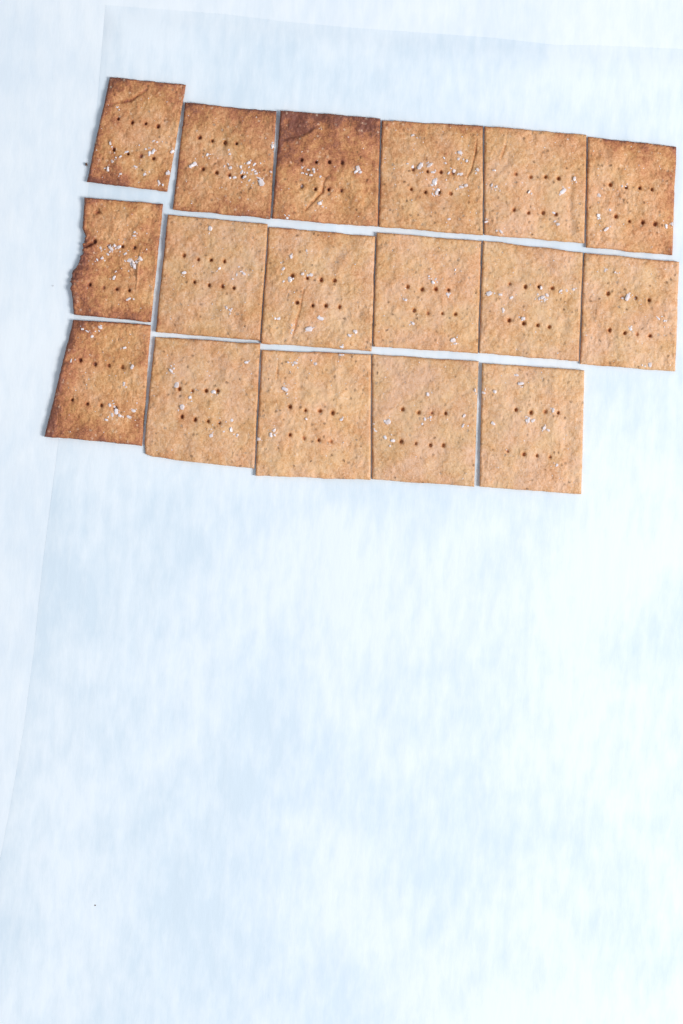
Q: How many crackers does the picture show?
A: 17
